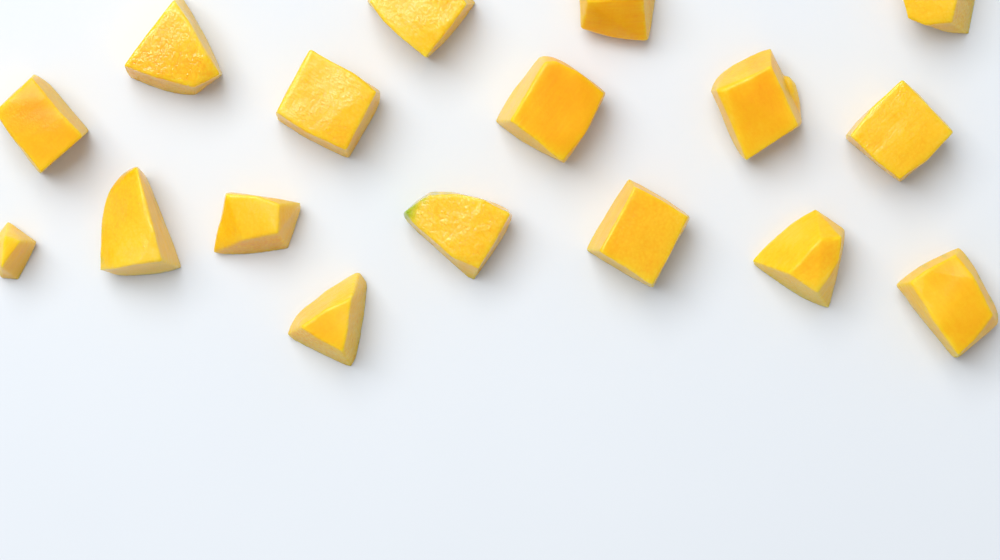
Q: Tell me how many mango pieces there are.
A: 17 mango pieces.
